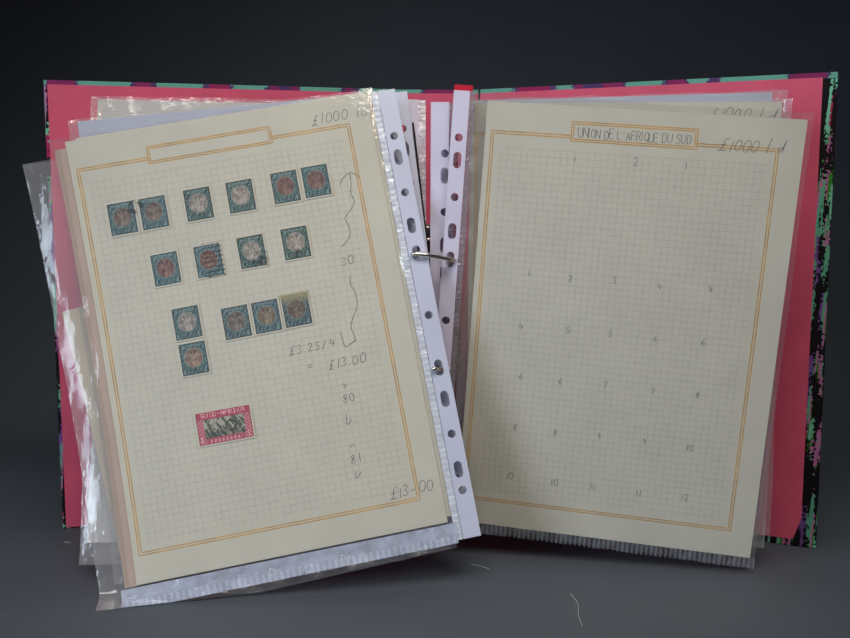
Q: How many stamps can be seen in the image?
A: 16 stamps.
